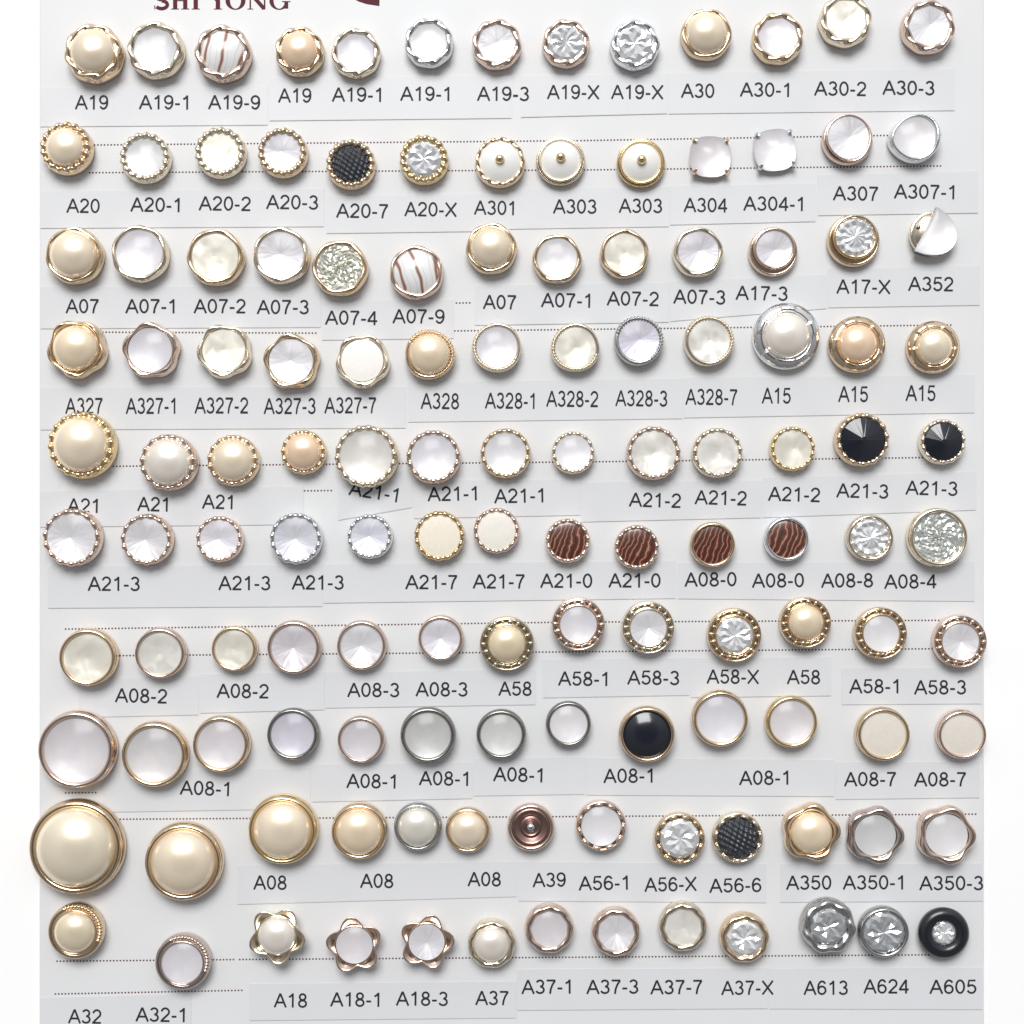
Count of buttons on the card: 130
